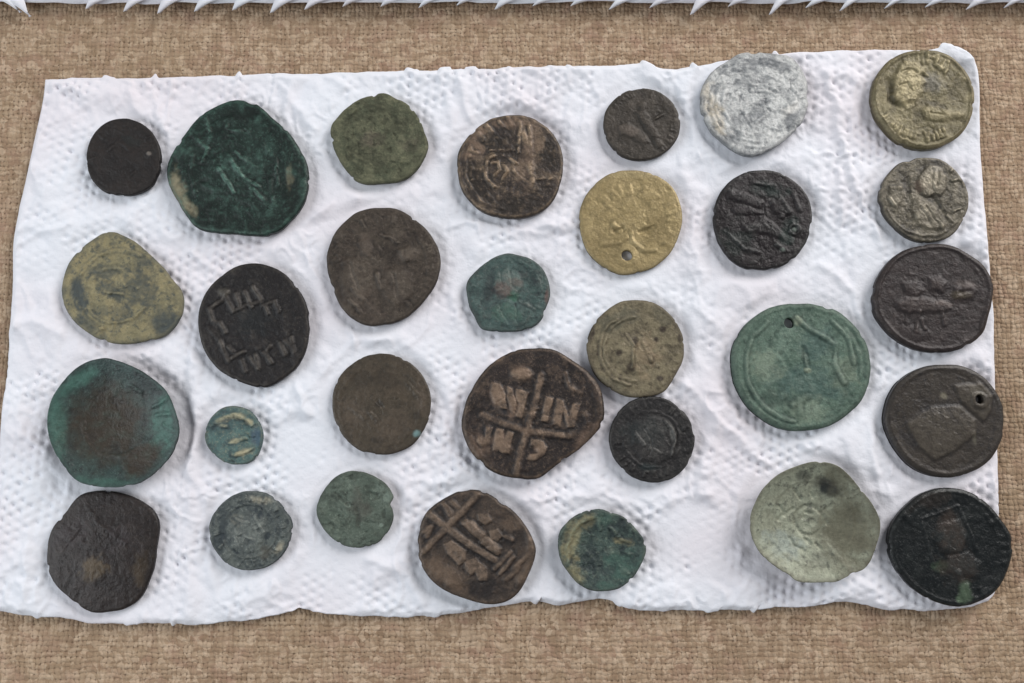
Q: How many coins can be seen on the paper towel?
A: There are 30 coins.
